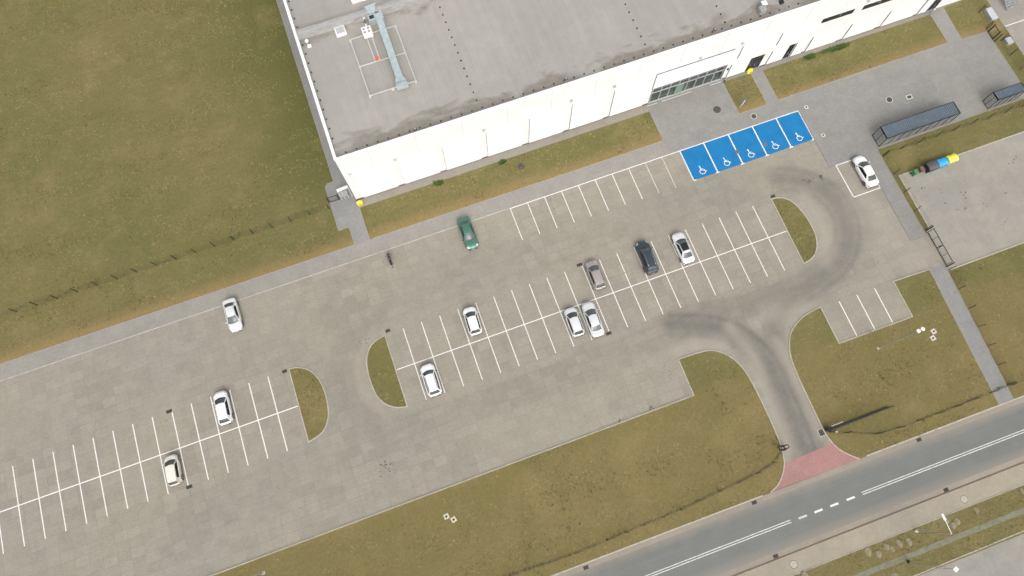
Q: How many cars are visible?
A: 12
